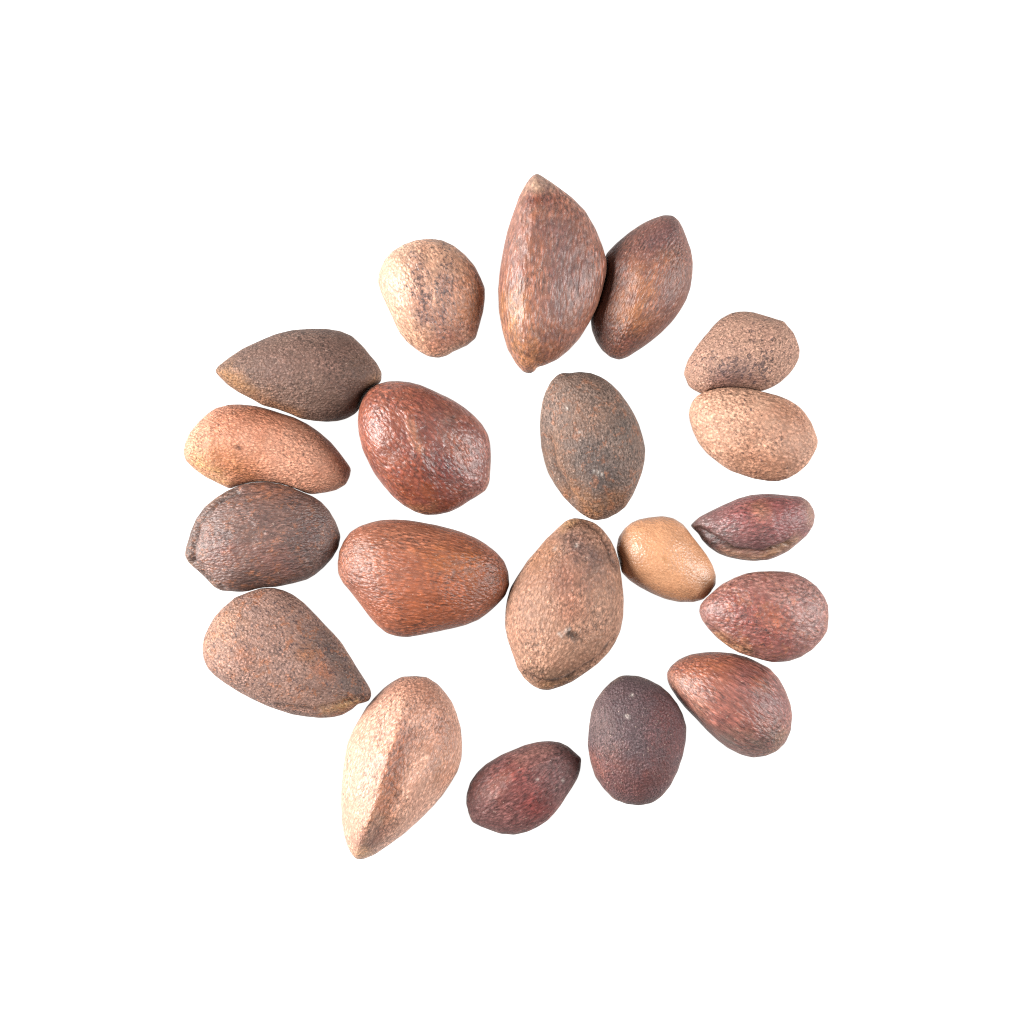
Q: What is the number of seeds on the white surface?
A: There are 20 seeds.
